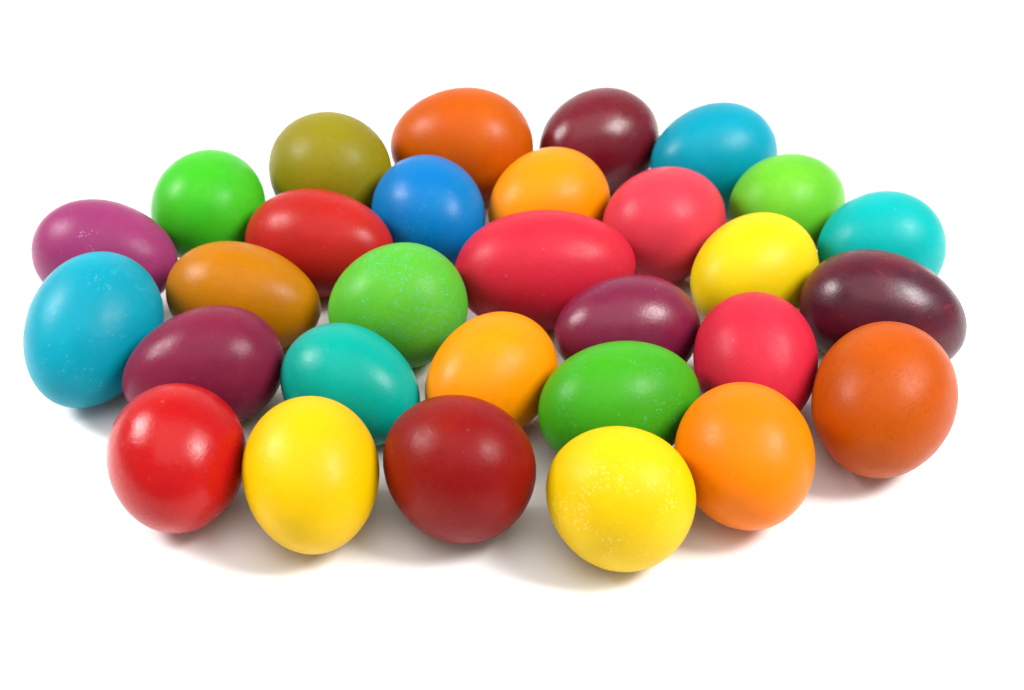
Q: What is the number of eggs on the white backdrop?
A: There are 30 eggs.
